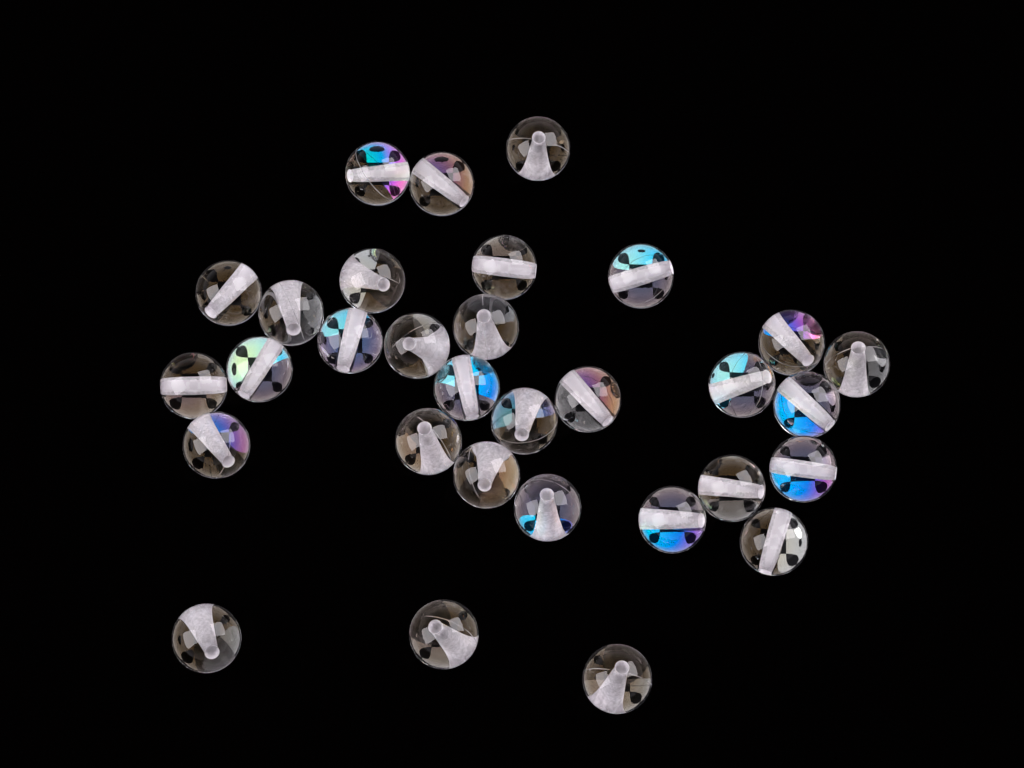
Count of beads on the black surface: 31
